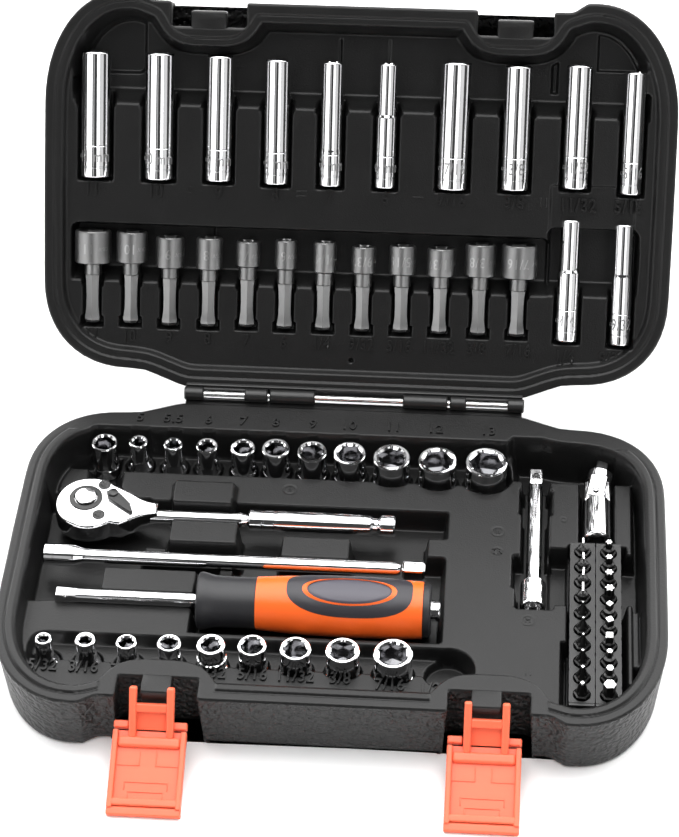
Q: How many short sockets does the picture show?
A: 20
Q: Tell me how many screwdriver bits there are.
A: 20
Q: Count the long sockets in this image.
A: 12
